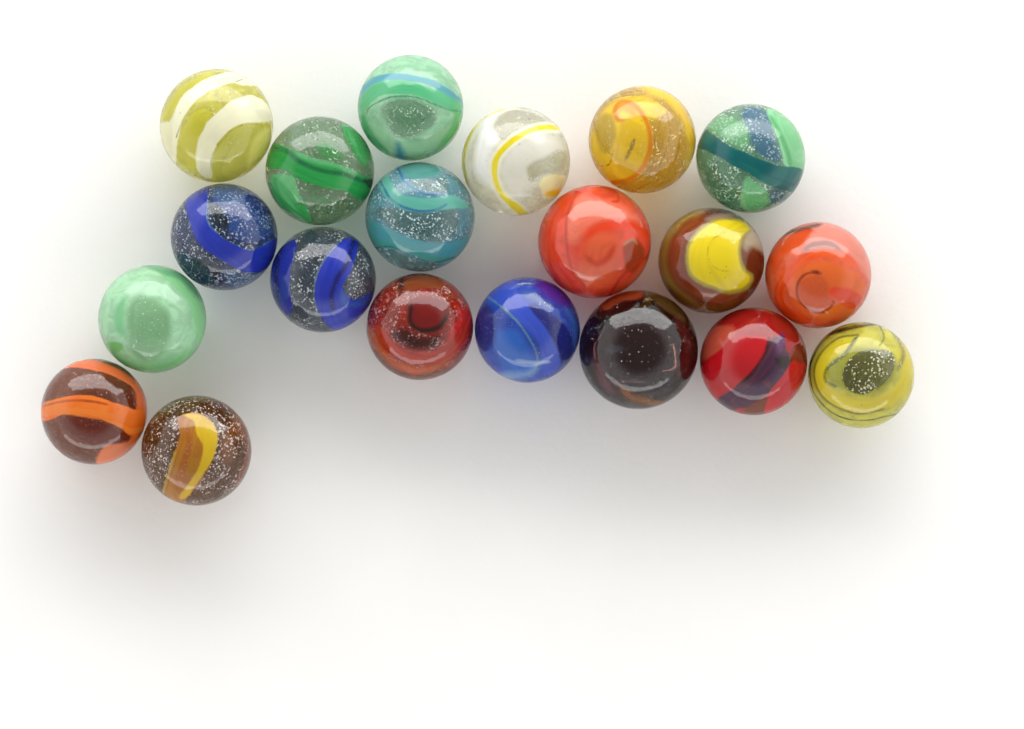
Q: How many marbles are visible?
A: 20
